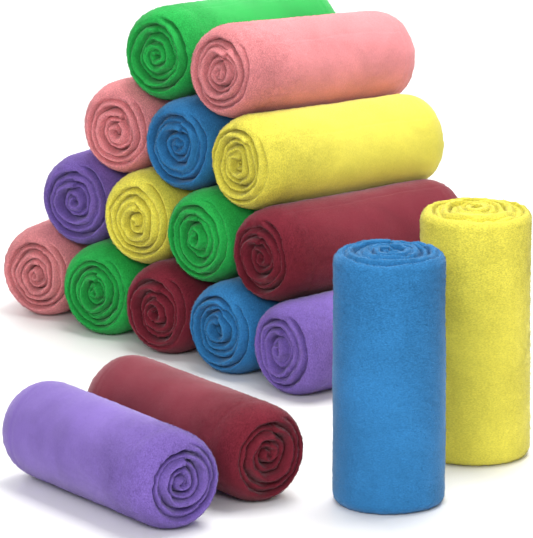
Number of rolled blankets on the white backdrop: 18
